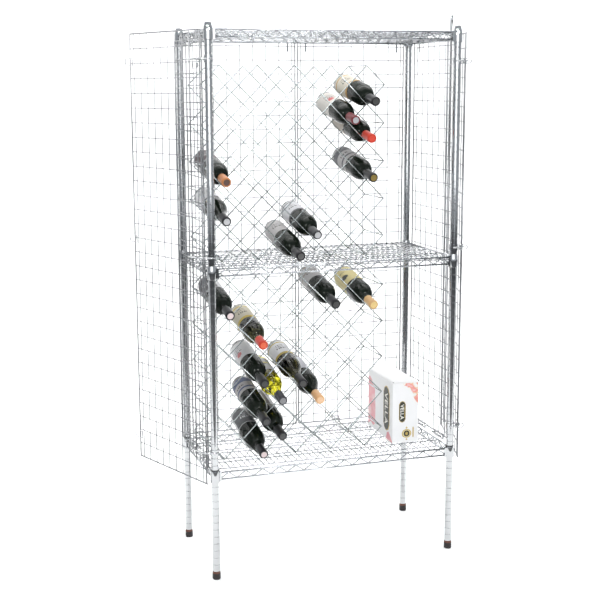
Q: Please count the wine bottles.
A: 19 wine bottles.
